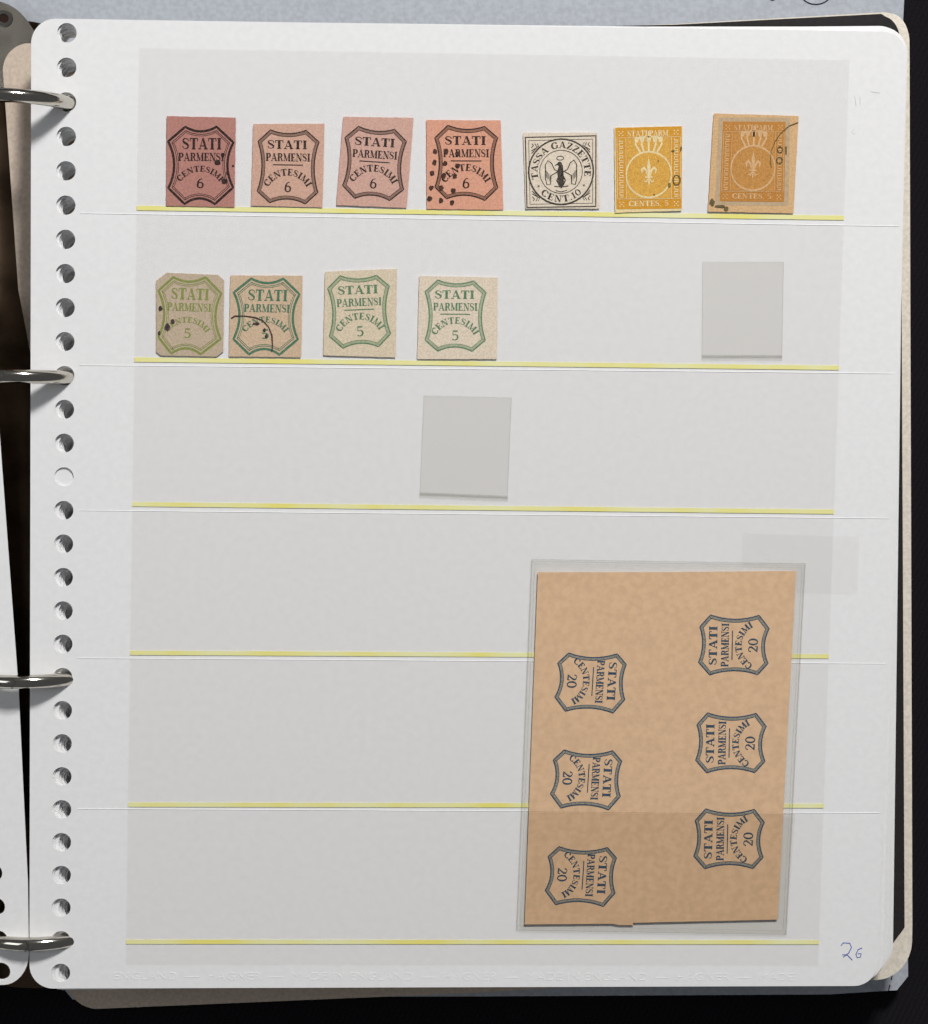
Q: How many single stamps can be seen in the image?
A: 11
